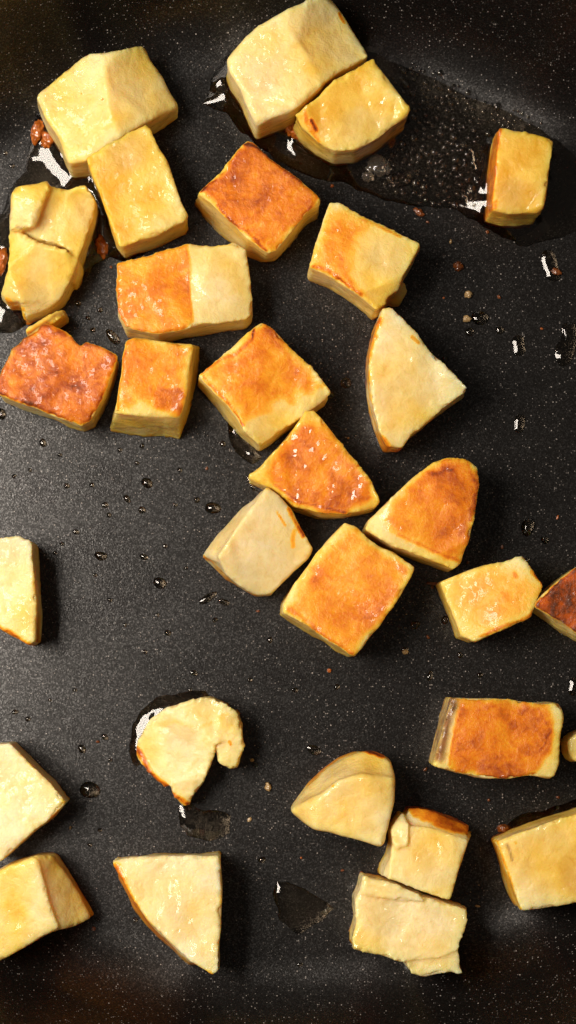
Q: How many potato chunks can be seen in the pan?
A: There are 30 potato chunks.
